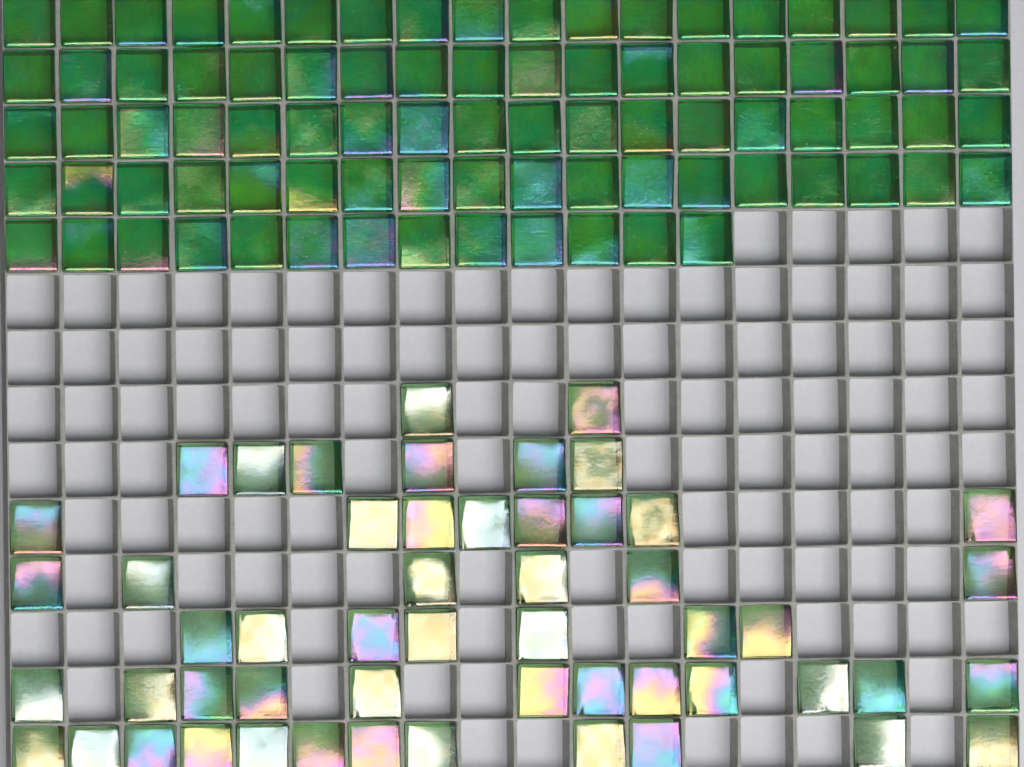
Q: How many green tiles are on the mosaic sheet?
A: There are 85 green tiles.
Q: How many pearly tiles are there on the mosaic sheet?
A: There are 53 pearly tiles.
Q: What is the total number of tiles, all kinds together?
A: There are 138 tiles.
